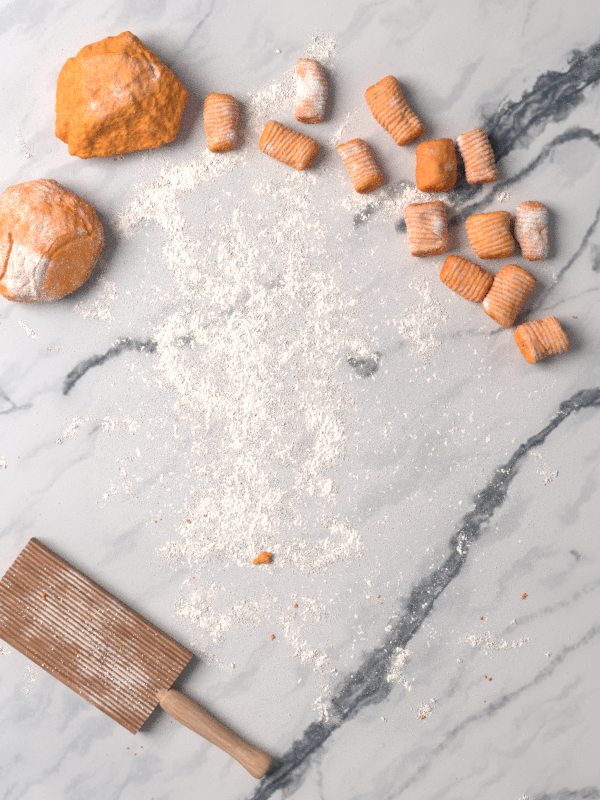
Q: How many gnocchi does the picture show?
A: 13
